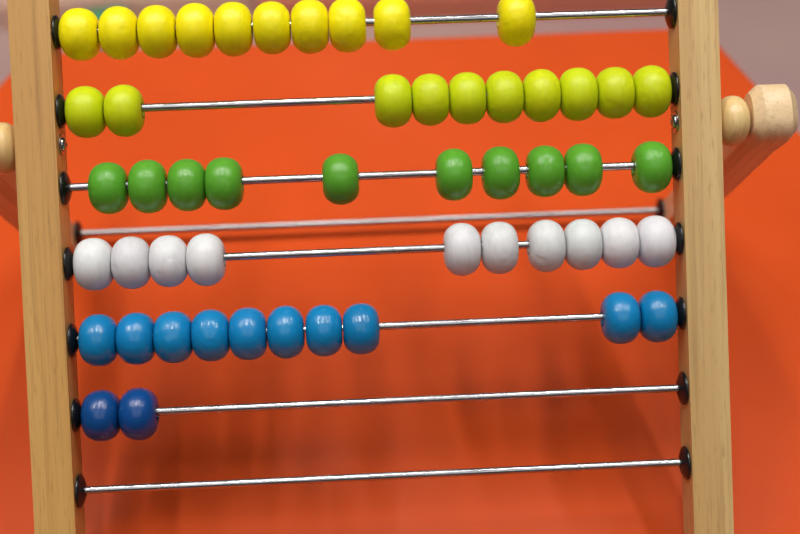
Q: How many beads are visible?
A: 52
